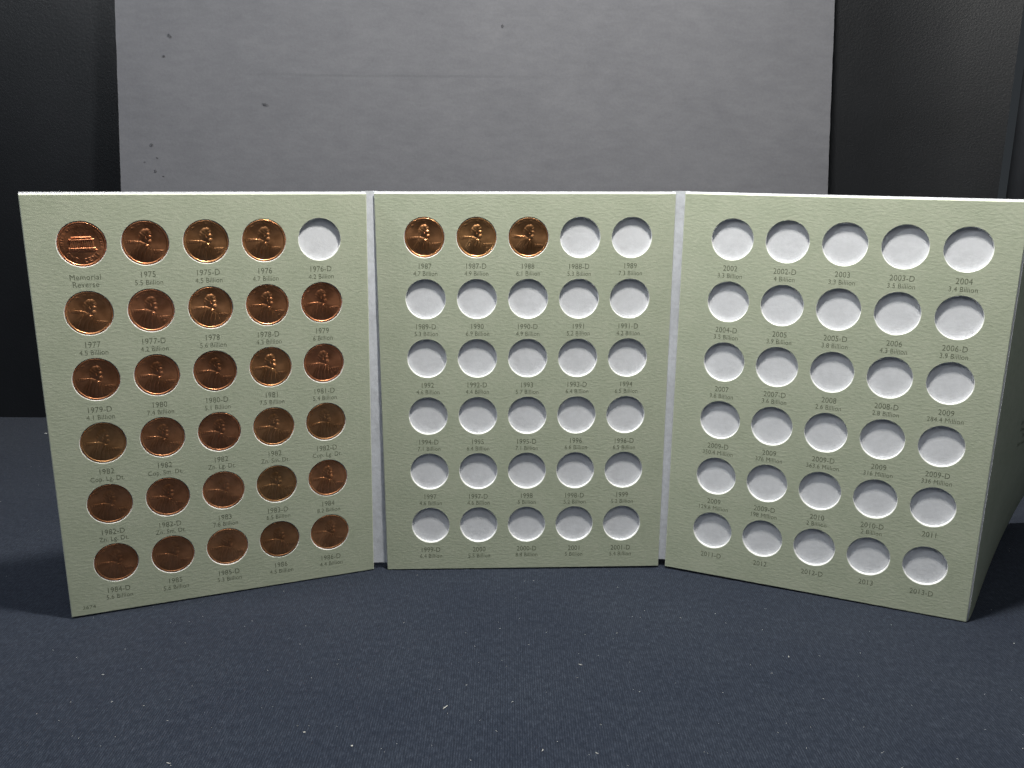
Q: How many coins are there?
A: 32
